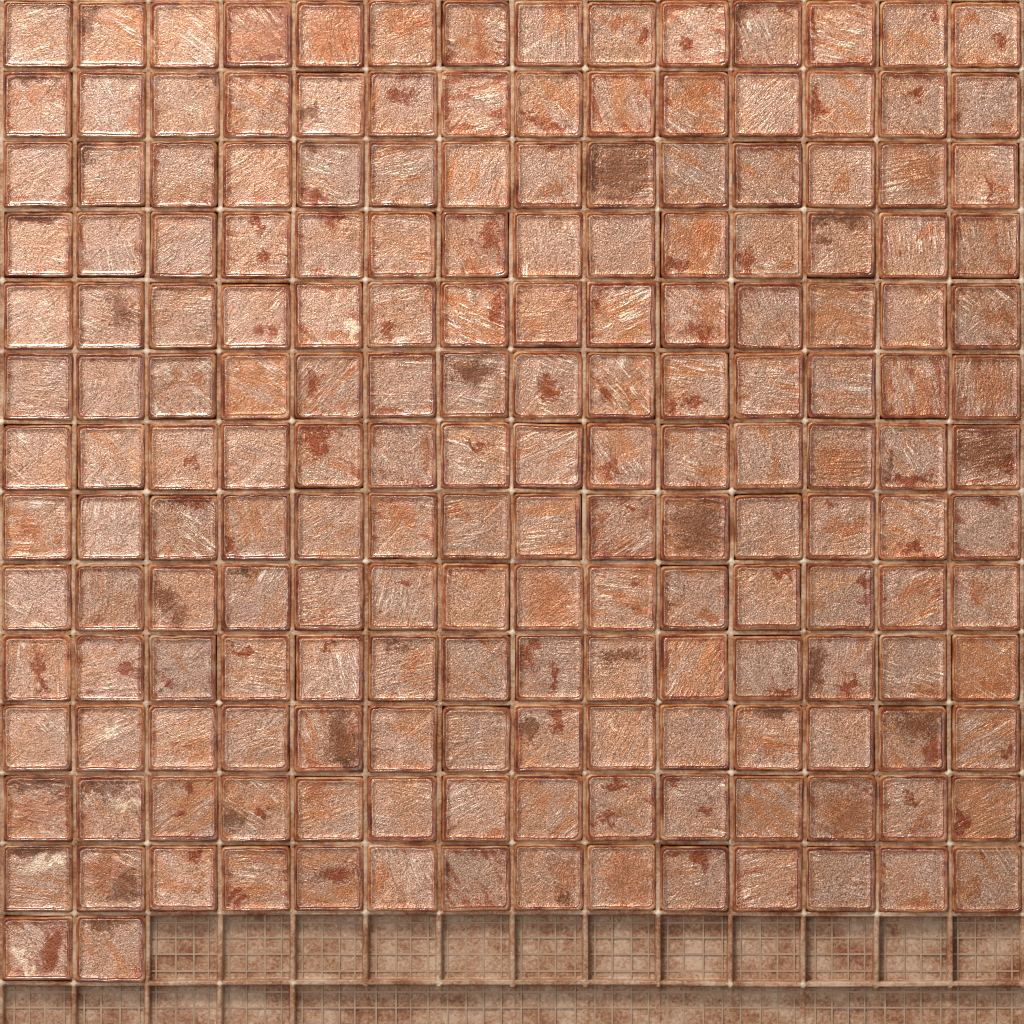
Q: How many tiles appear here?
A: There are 184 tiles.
